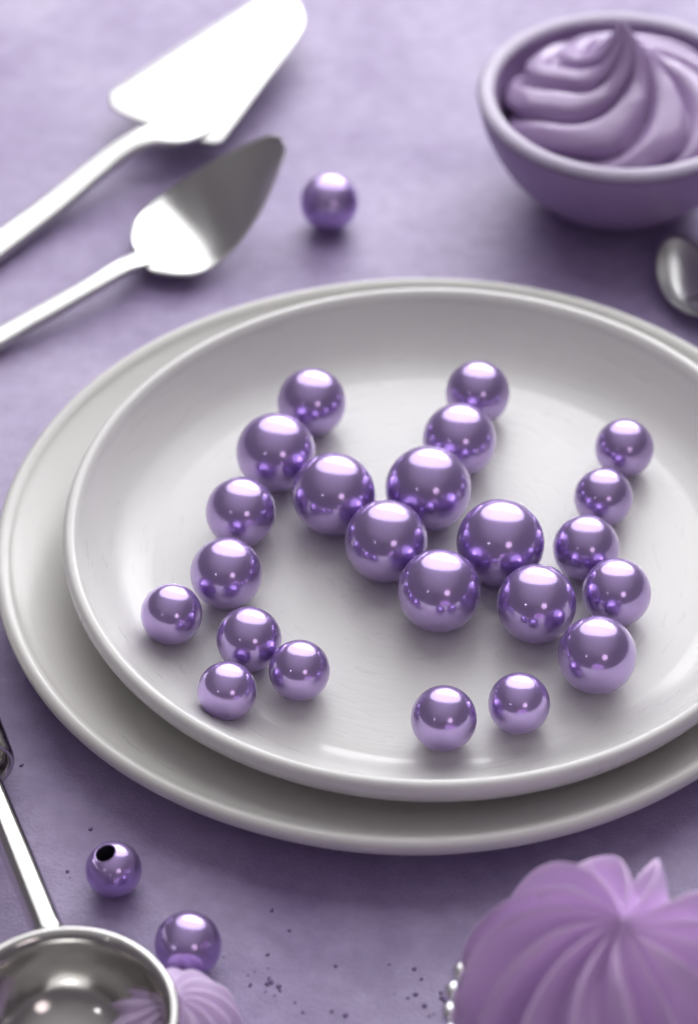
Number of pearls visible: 26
